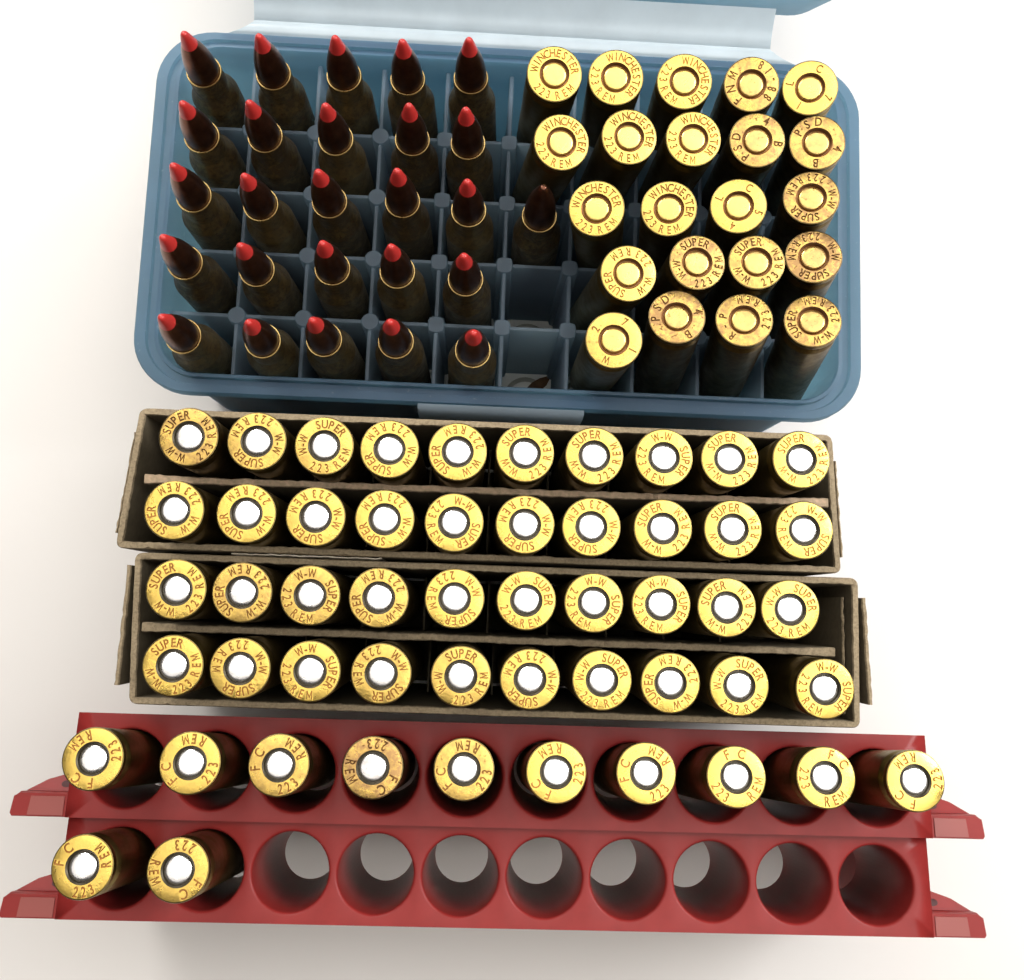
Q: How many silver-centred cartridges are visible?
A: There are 52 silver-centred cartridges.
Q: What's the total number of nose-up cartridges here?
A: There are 26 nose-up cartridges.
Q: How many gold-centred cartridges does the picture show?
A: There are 22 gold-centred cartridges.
